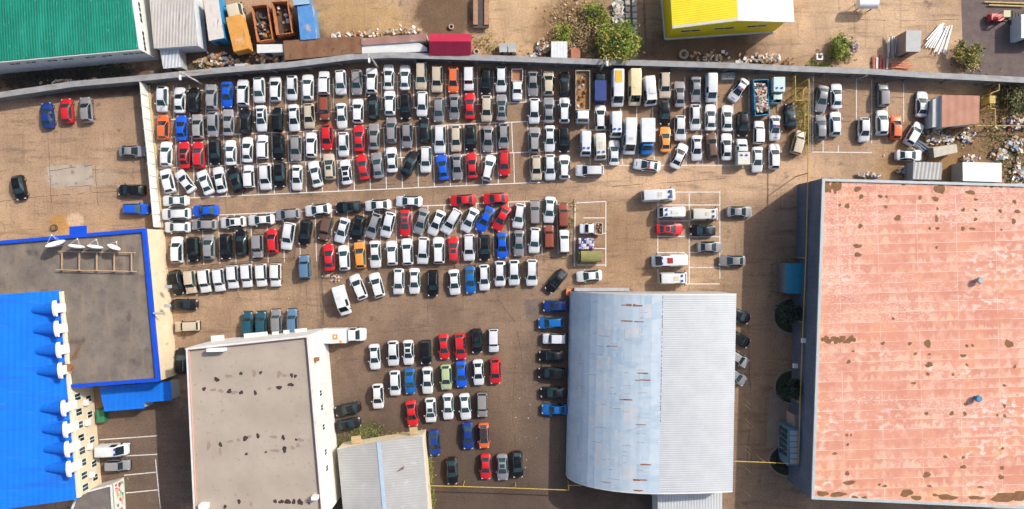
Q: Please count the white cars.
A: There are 121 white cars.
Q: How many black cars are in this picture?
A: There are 44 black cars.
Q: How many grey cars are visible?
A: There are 43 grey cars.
